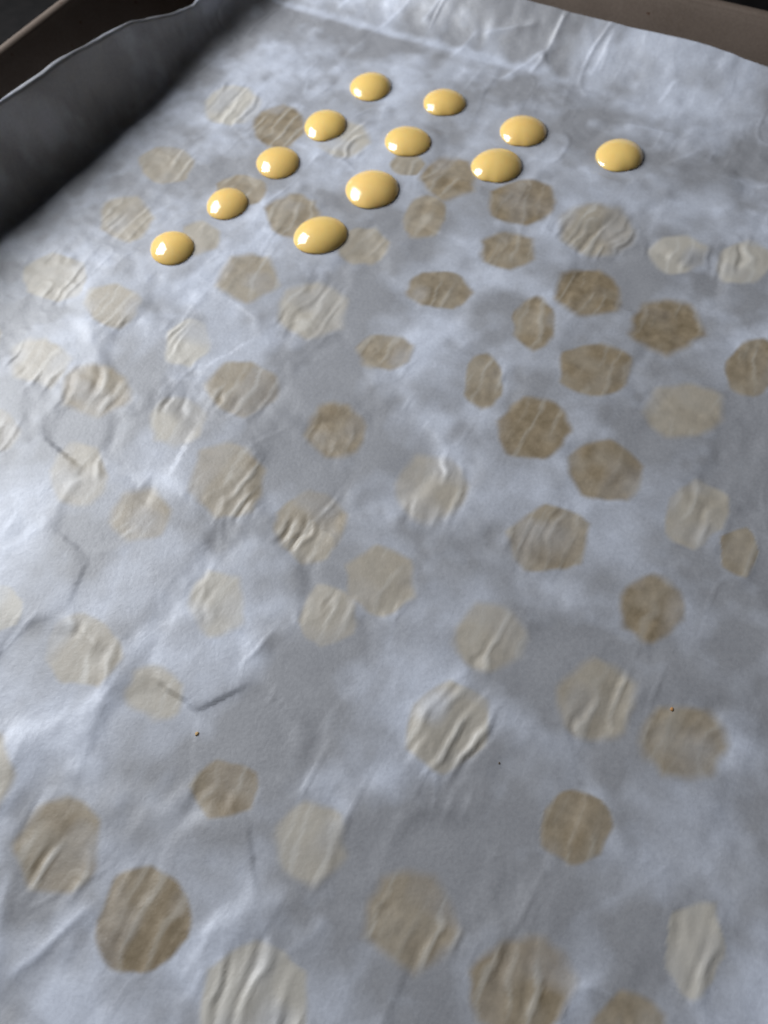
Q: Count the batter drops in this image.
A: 12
